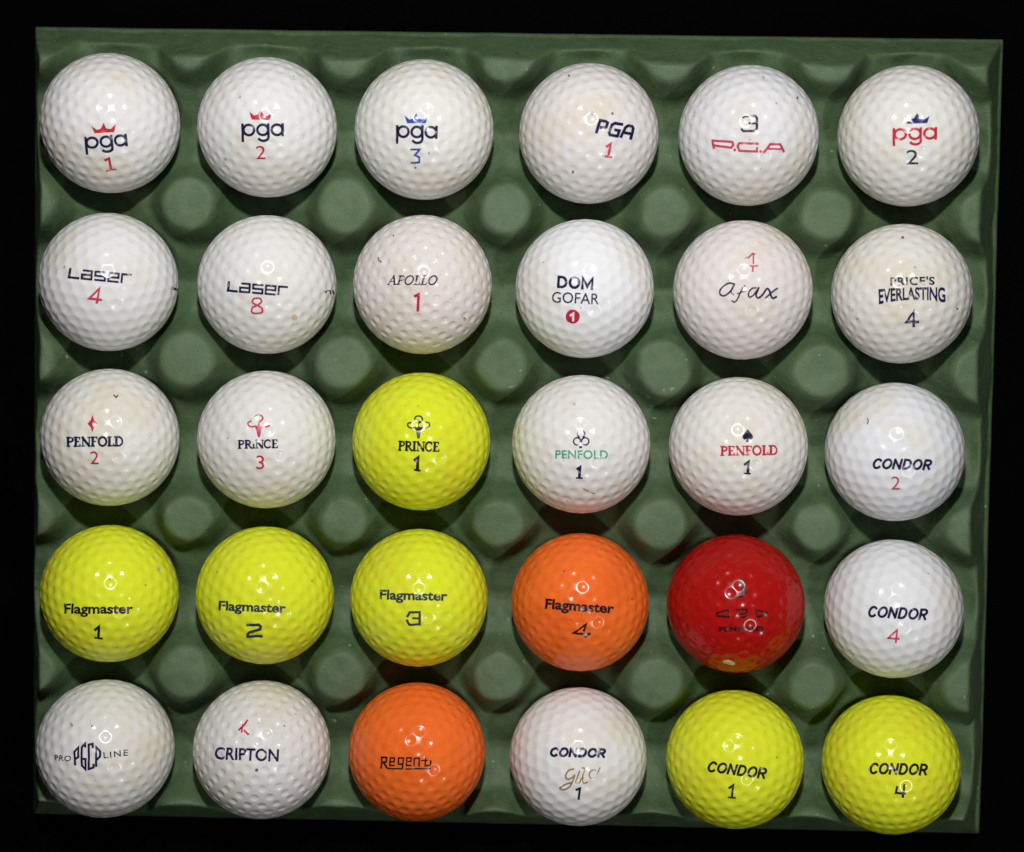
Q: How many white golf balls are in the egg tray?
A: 21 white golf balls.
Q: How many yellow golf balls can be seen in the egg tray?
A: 6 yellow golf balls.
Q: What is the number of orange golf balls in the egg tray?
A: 2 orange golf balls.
